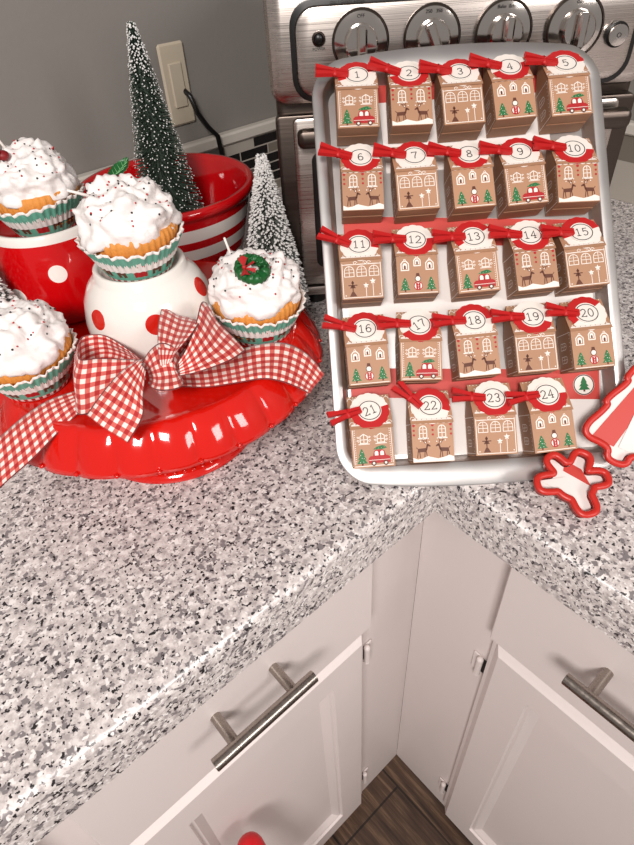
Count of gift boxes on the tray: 24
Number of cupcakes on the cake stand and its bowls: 4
